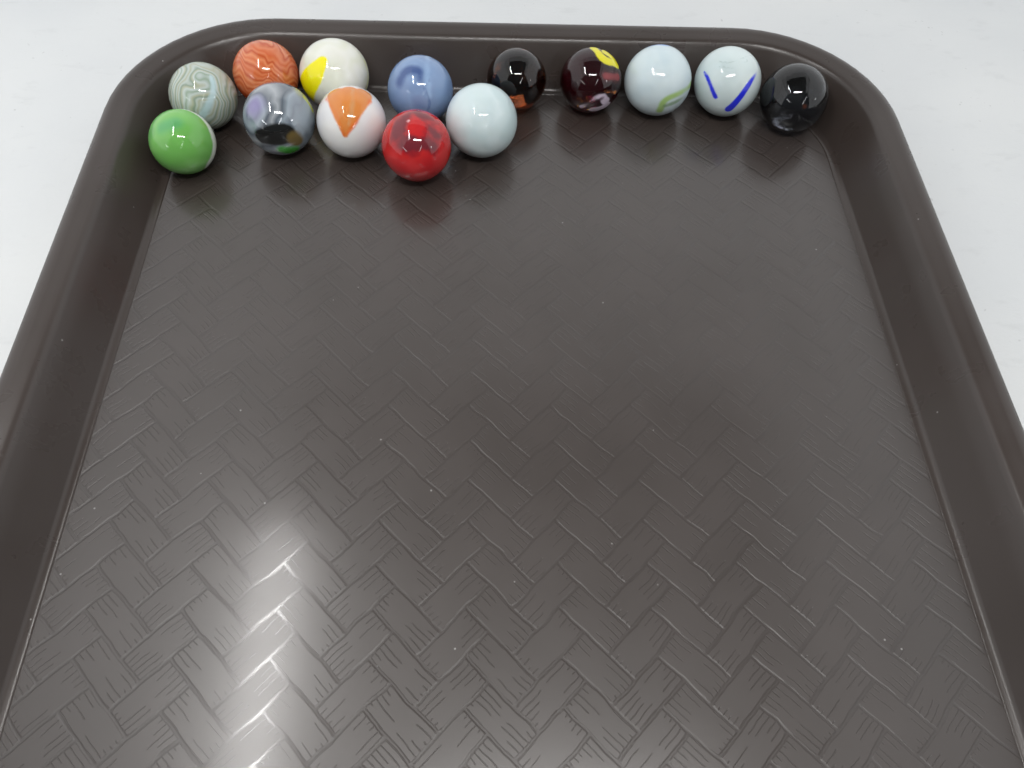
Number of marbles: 14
